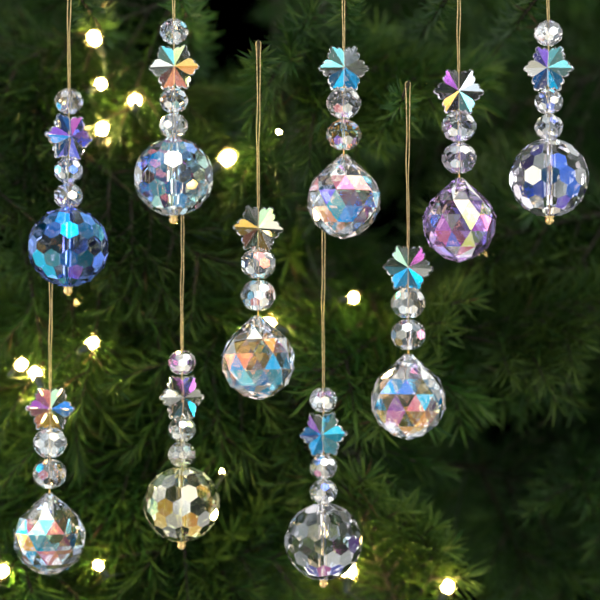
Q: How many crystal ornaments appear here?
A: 10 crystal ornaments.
